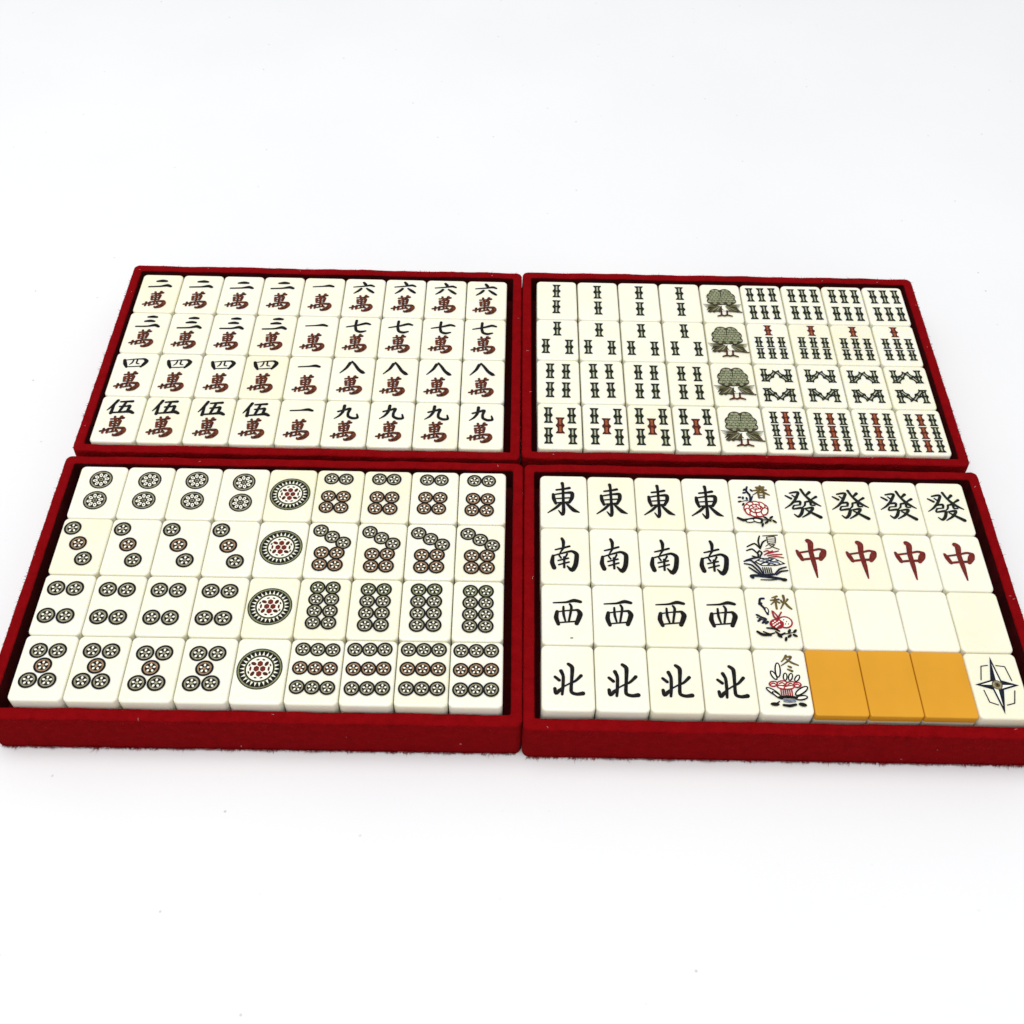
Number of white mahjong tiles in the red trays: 141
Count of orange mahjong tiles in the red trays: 3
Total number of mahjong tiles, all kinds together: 144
